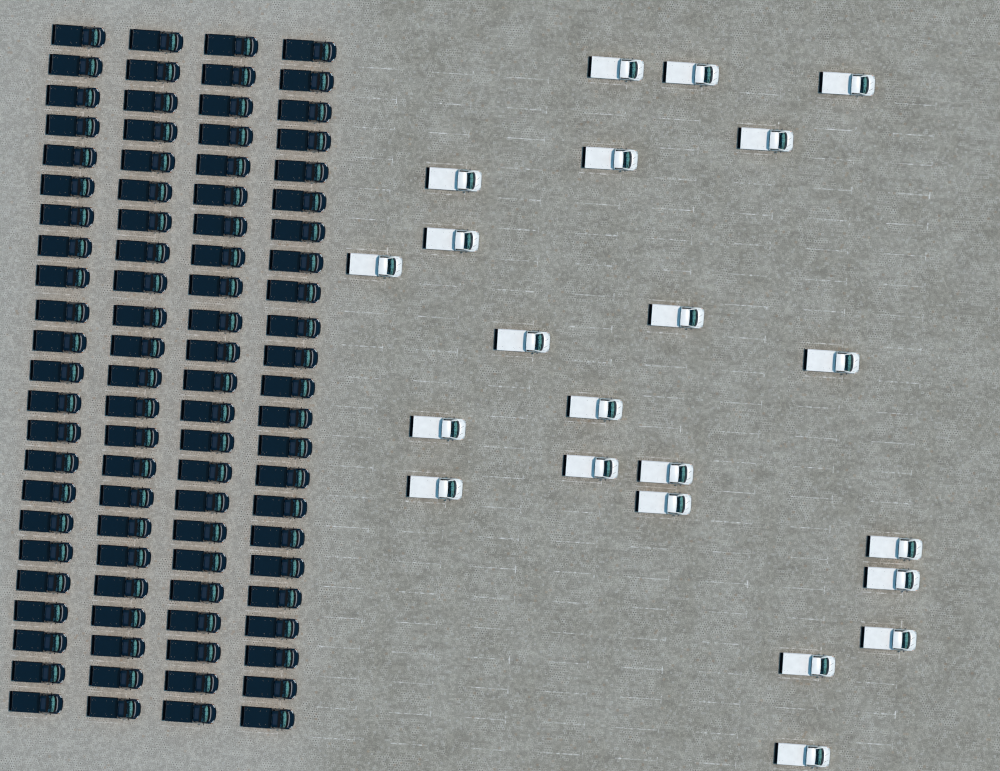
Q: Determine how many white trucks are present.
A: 22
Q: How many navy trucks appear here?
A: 92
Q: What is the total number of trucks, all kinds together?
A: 114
